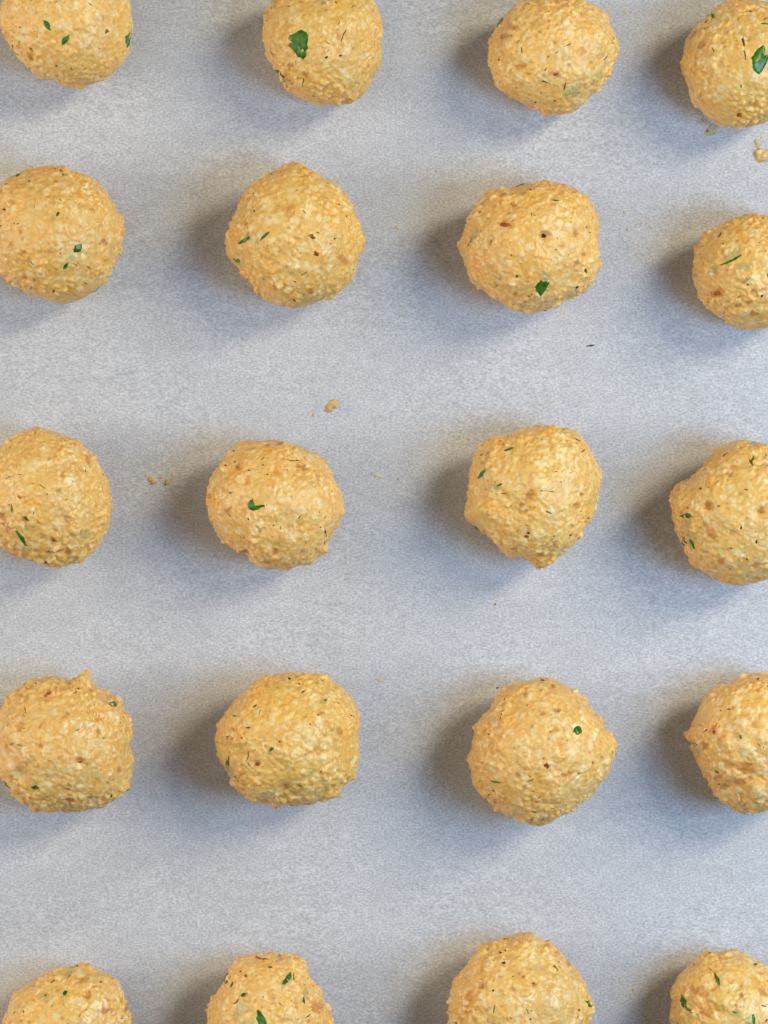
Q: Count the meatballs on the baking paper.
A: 20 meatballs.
